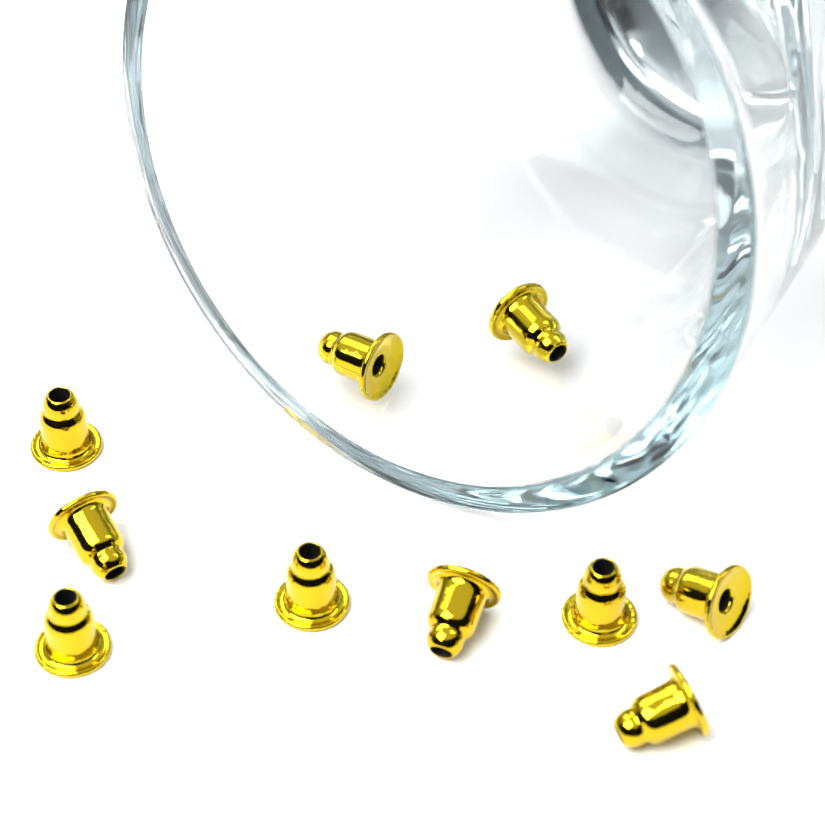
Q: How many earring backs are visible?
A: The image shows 10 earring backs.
